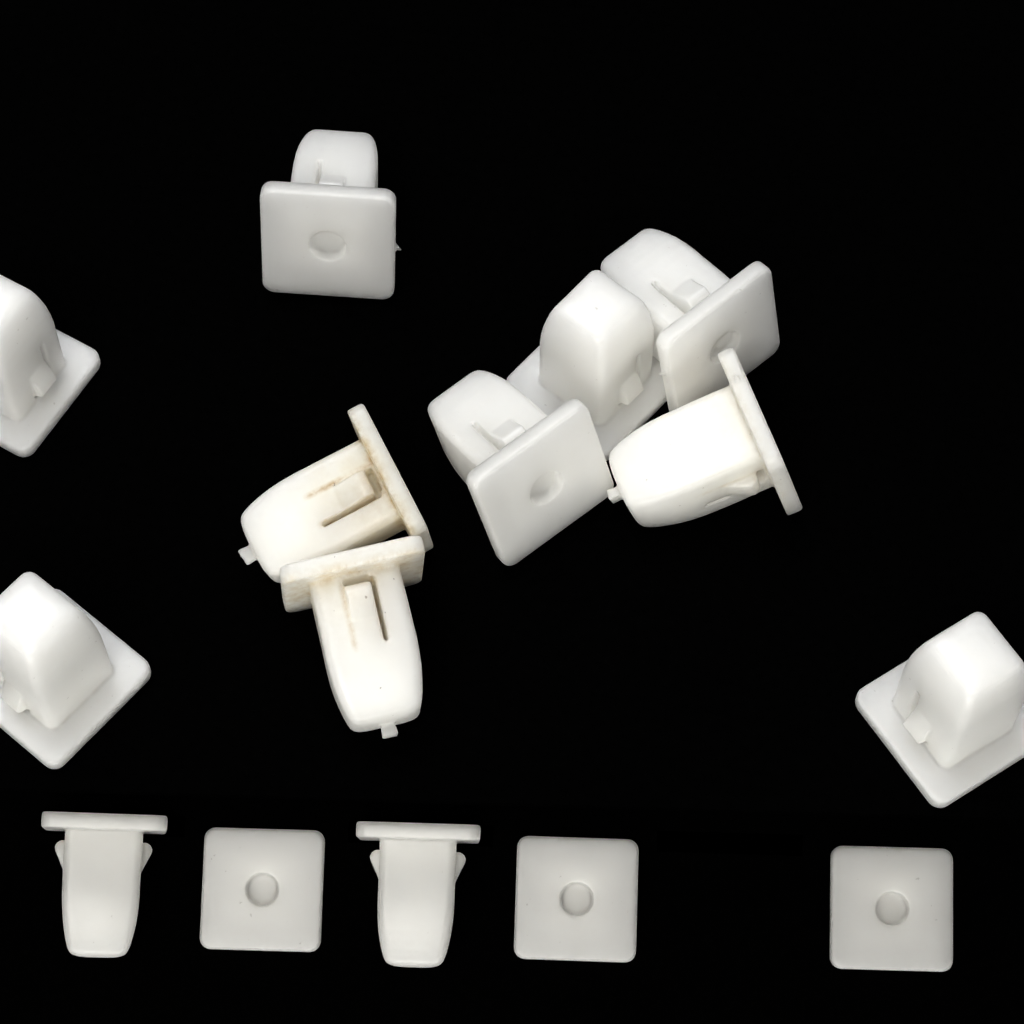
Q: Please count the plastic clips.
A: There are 15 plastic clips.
